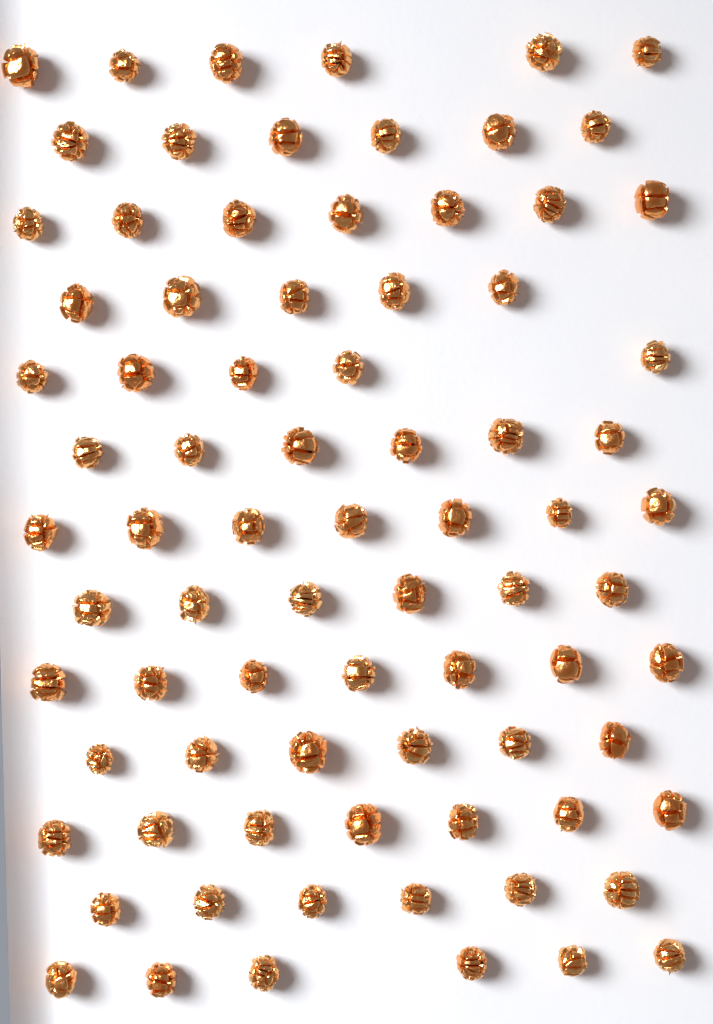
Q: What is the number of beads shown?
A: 80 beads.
